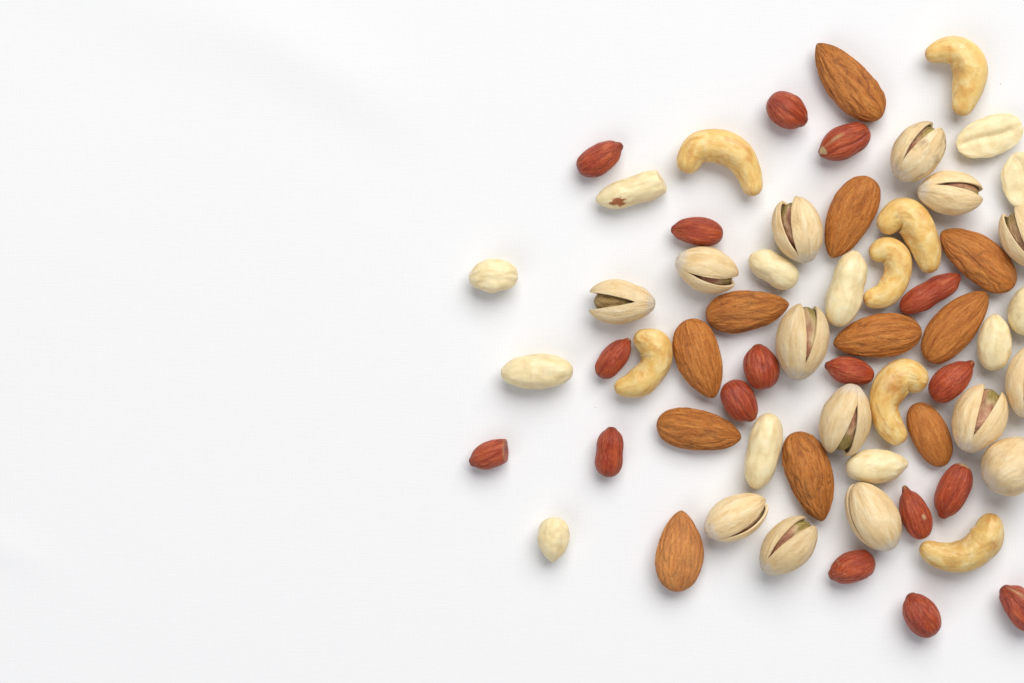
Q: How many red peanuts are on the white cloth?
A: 17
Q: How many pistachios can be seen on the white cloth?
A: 14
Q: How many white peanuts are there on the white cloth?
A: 12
